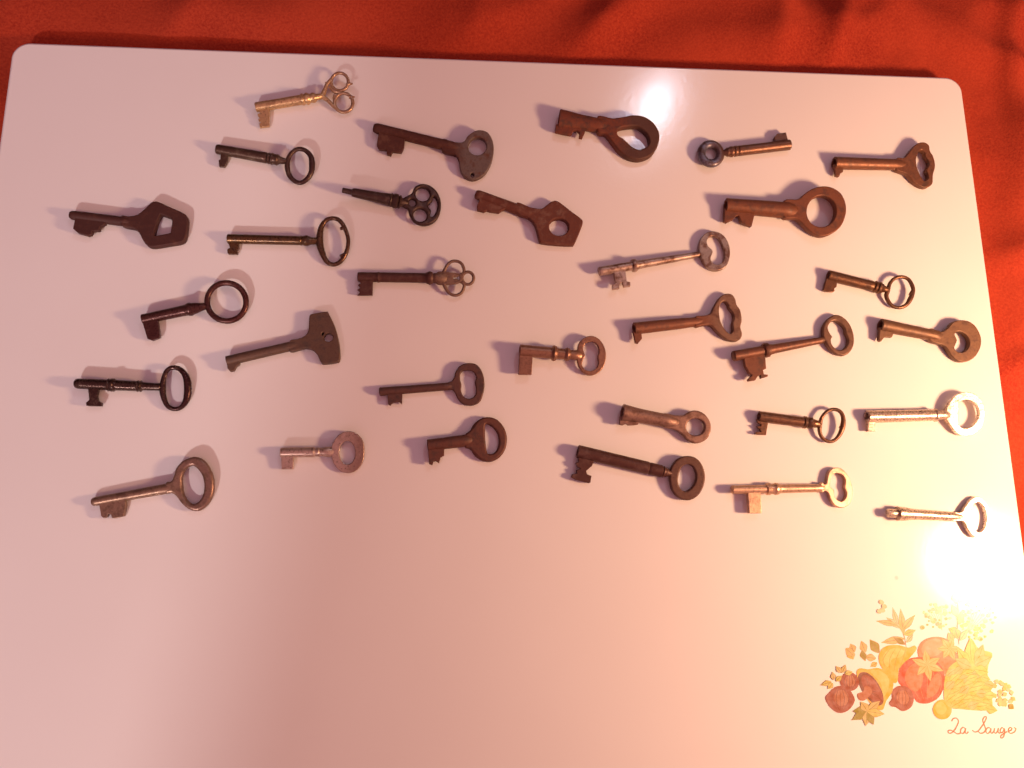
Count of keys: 31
